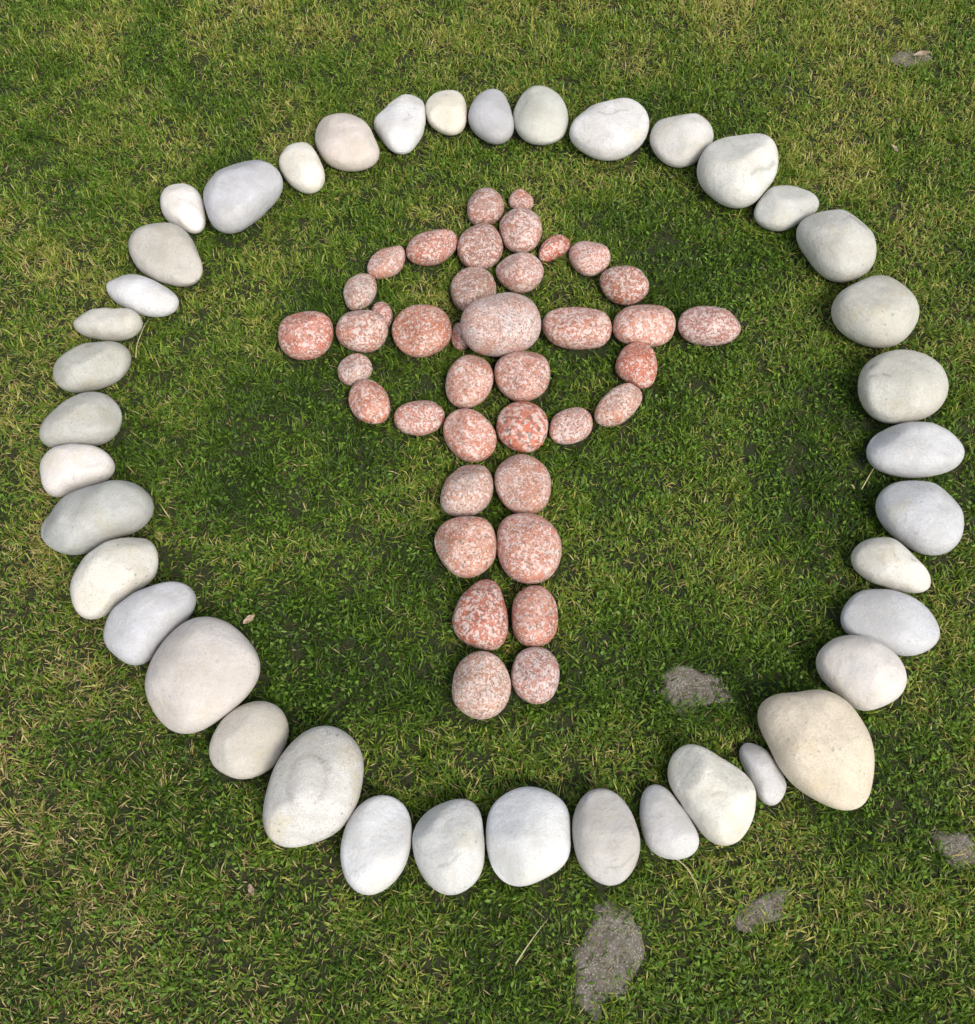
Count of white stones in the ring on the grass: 40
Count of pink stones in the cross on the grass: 39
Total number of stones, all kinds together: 79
